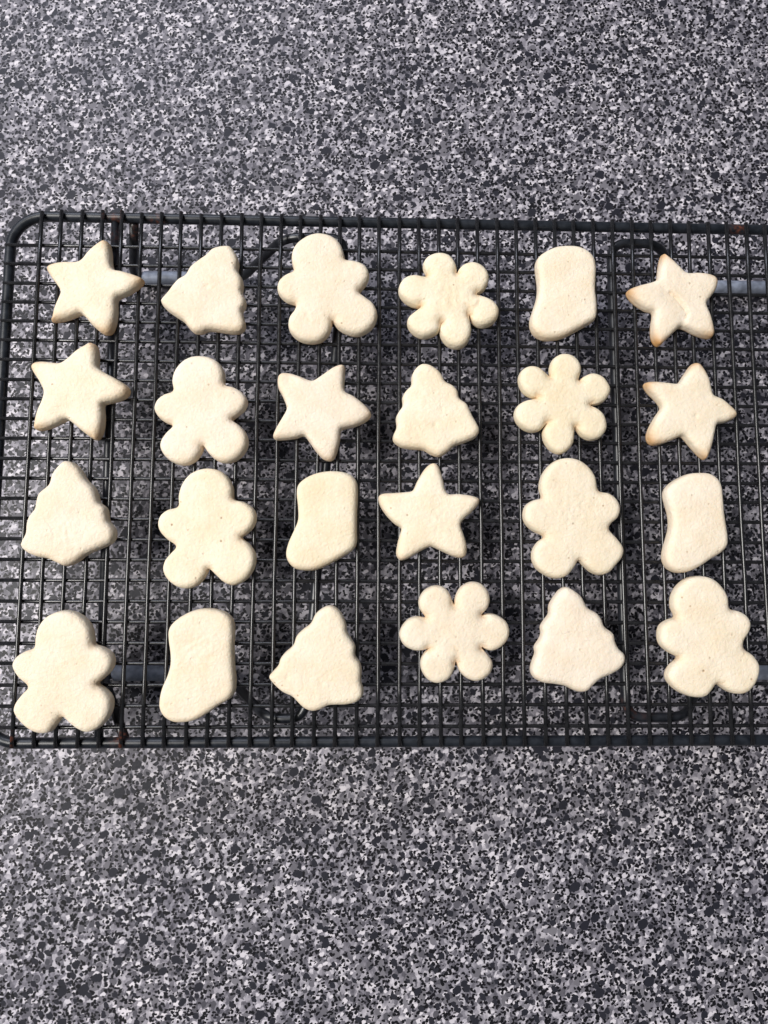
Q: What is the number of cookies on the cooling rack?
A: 24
